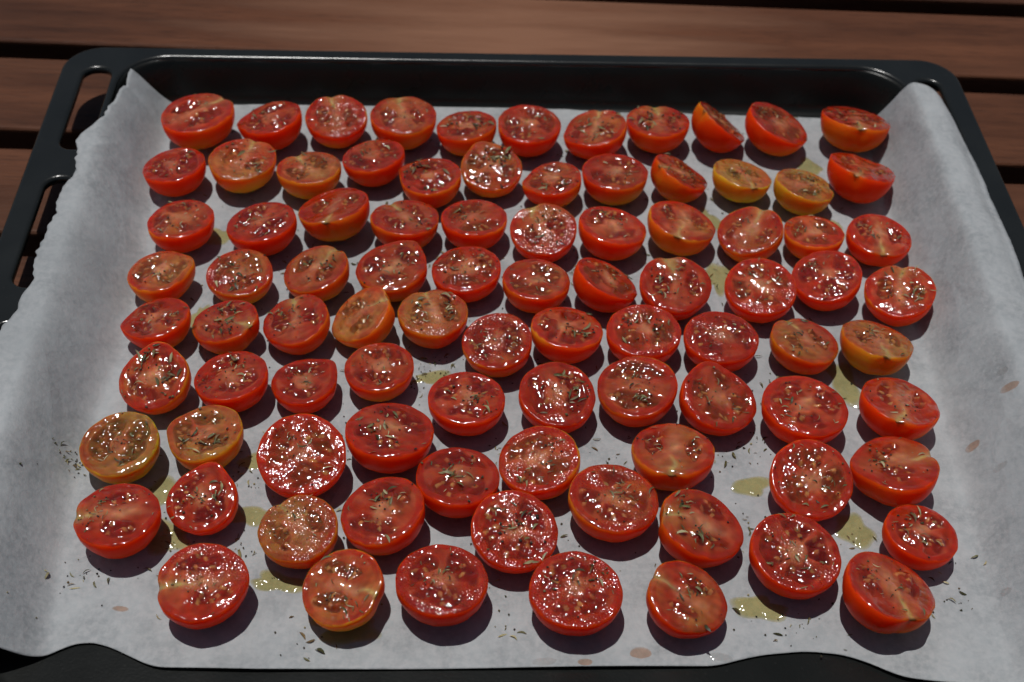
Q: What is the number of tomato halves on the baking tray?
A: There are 90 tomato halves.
